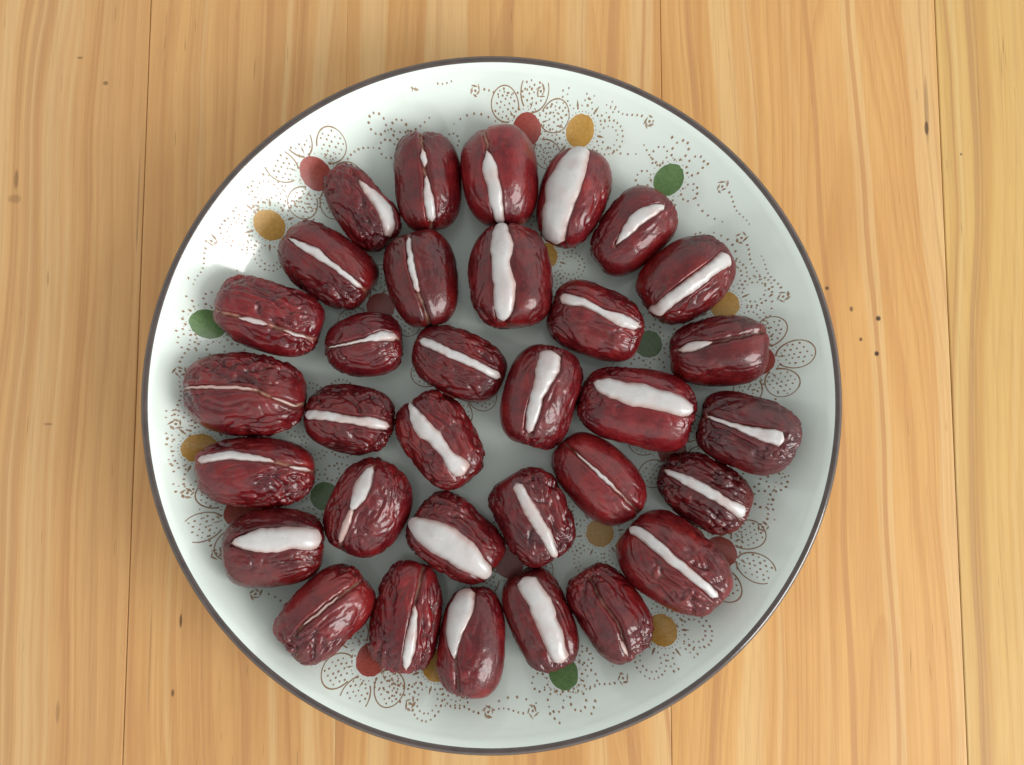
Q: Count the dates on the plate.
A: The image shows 33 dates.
